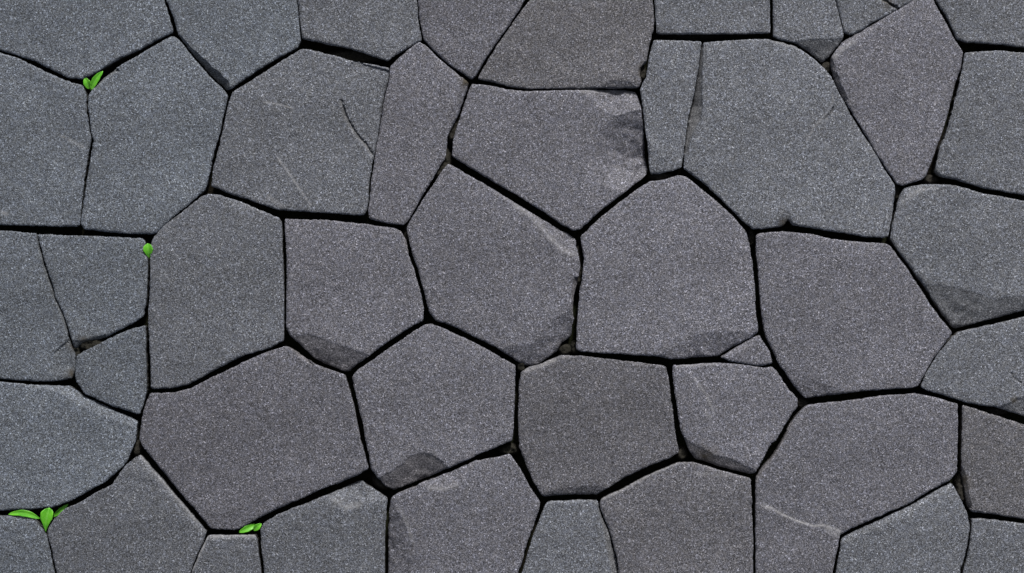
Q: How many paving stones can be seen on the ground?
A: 45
